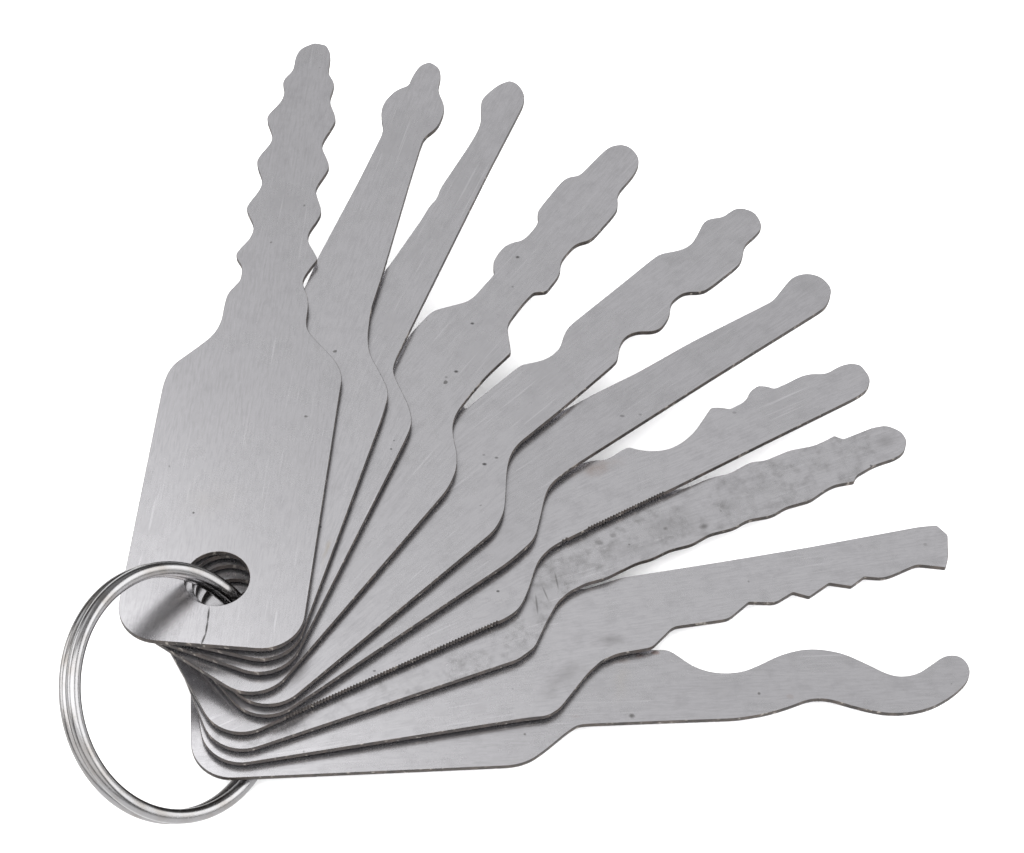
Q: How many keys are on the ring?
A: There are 10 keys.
